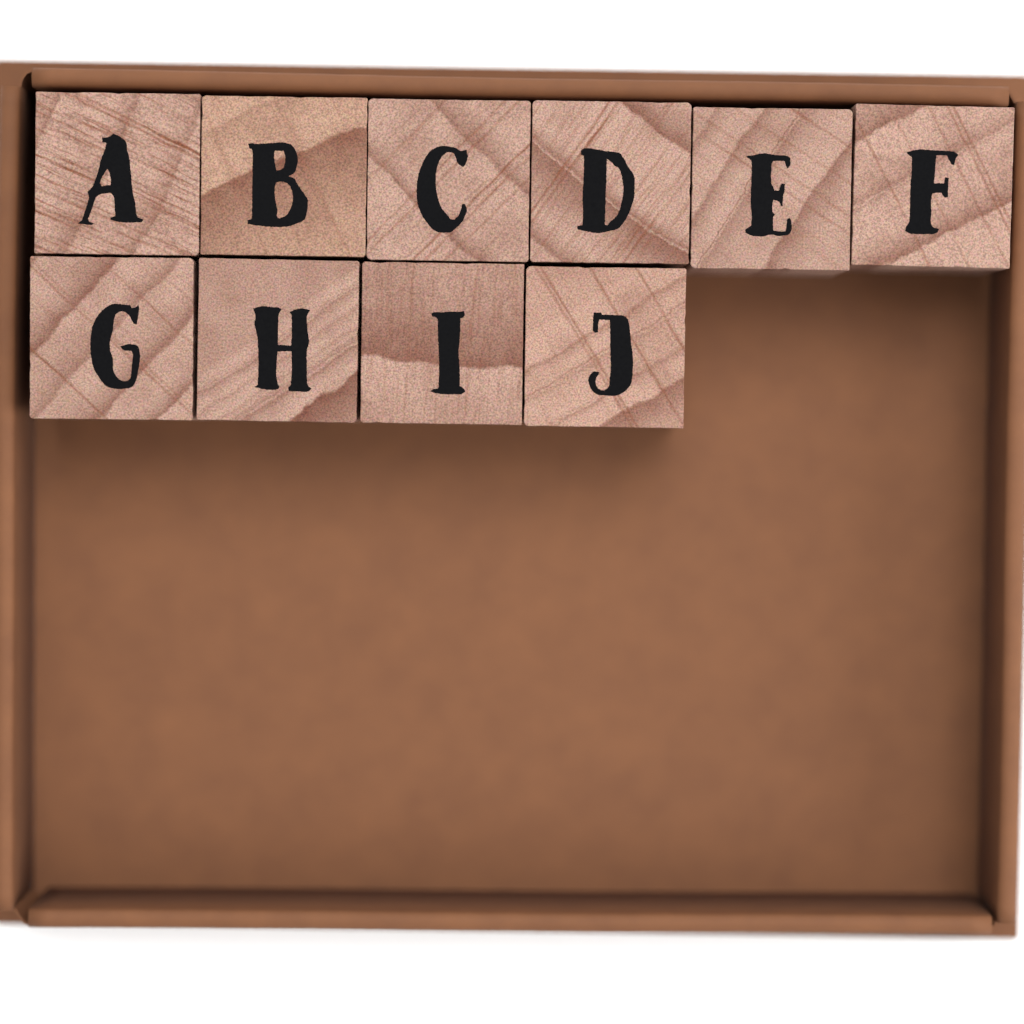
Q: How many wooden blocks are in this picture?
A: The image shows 10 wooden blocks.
